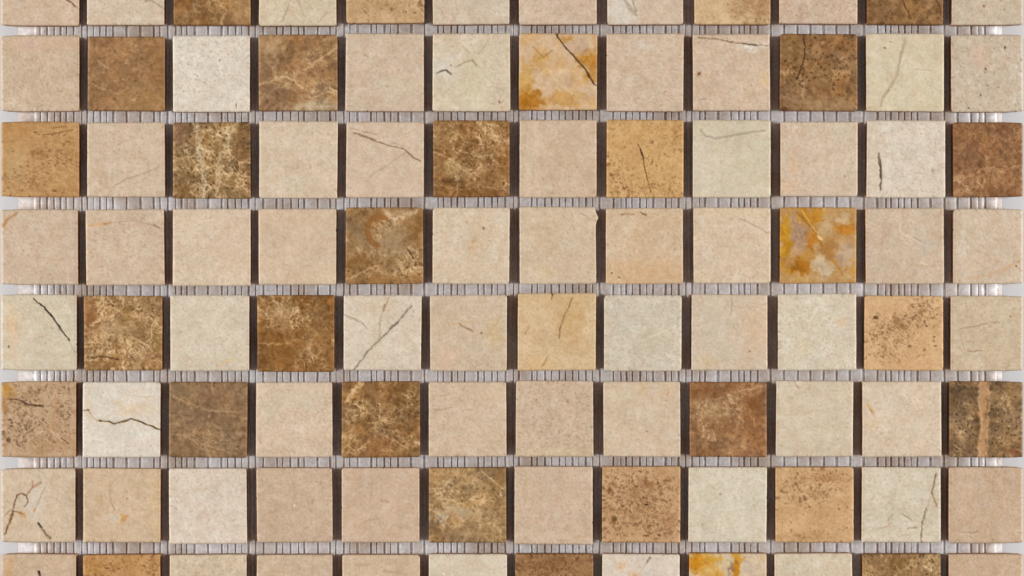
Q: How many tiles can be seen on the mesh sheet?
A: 96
